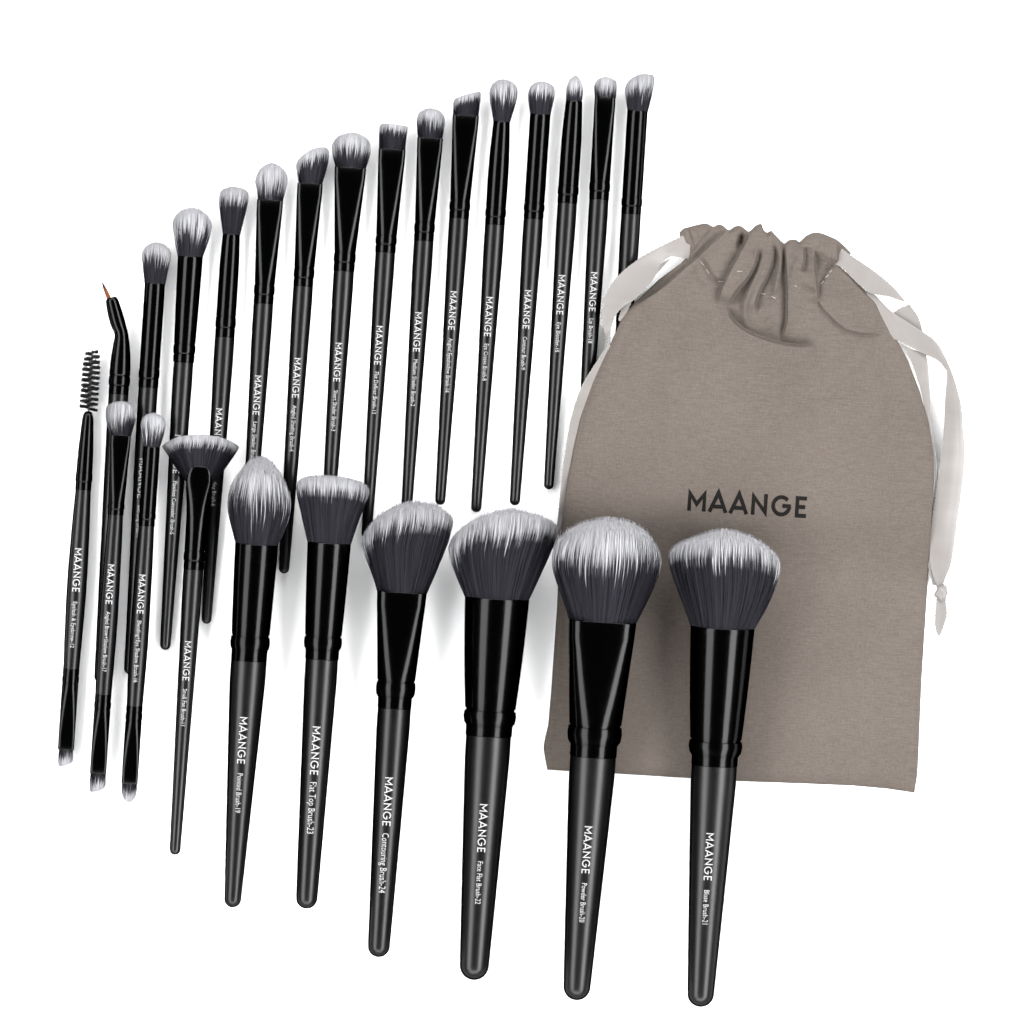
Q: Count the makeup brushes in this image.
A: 25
